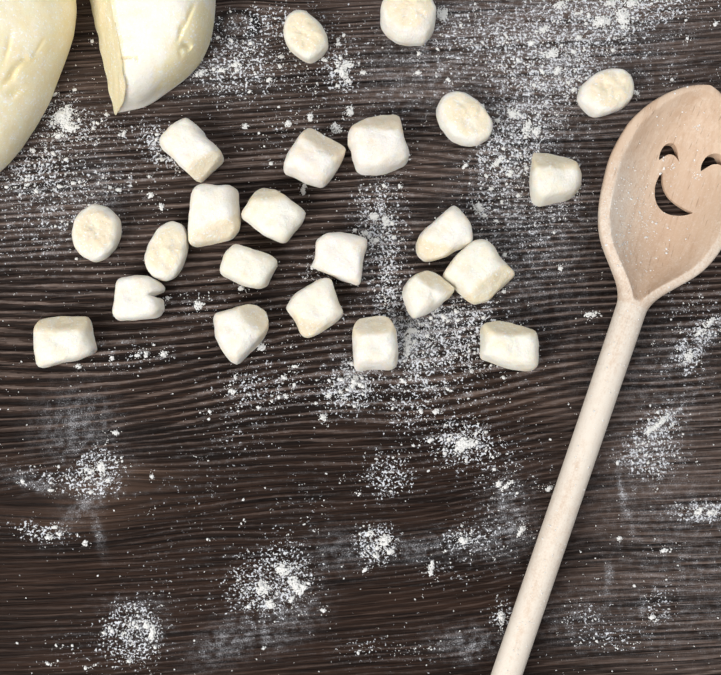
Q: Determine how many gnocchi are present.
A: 23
